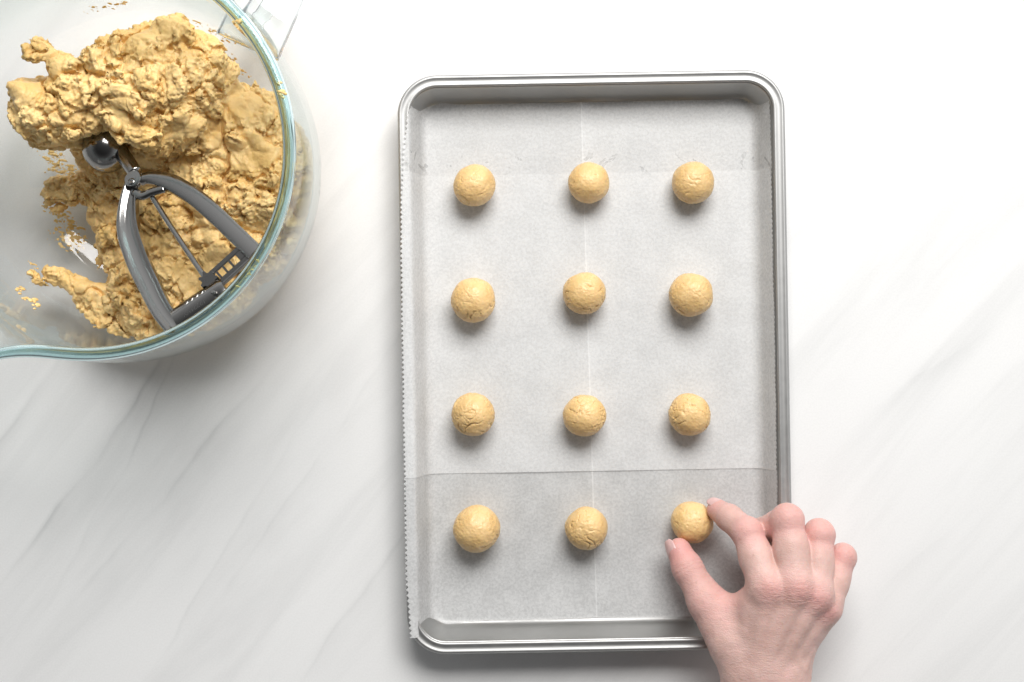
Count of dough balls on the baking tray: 12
